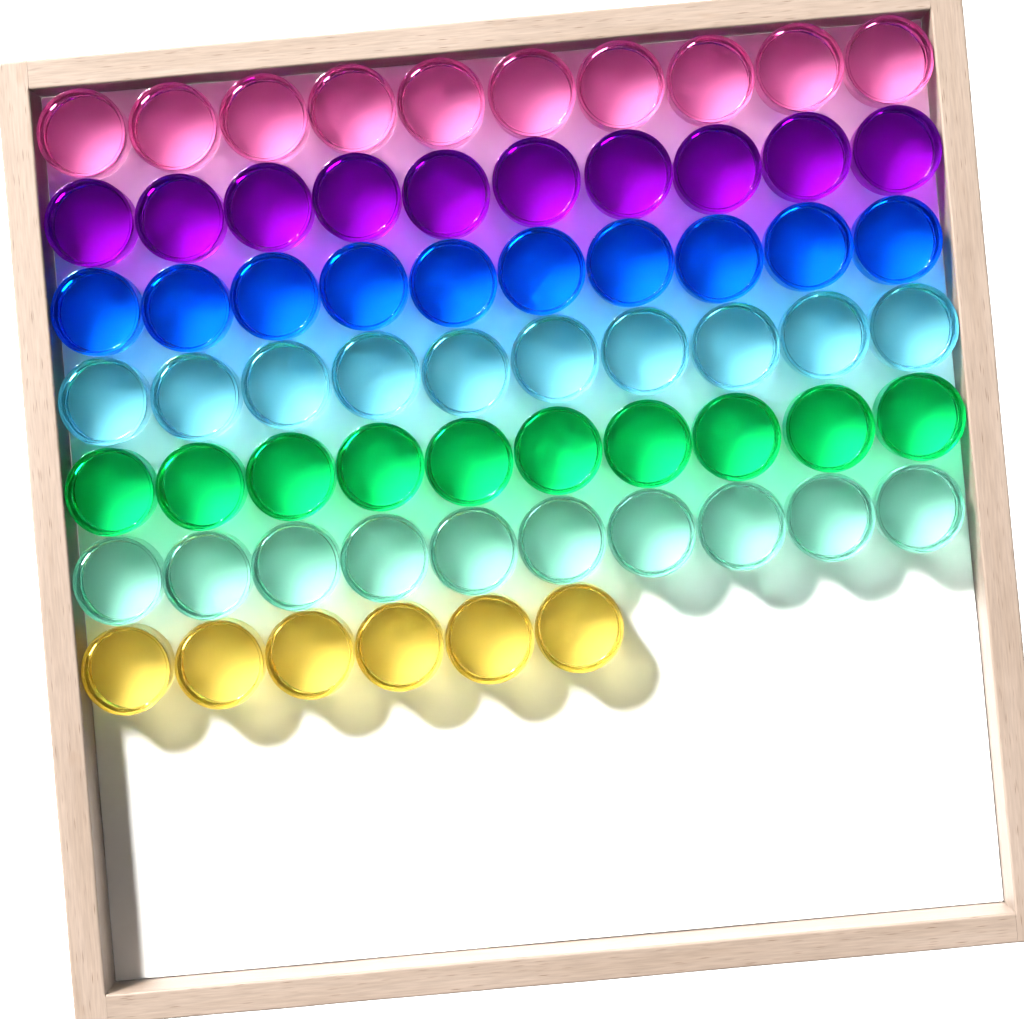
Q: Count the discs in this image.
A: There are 66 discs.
